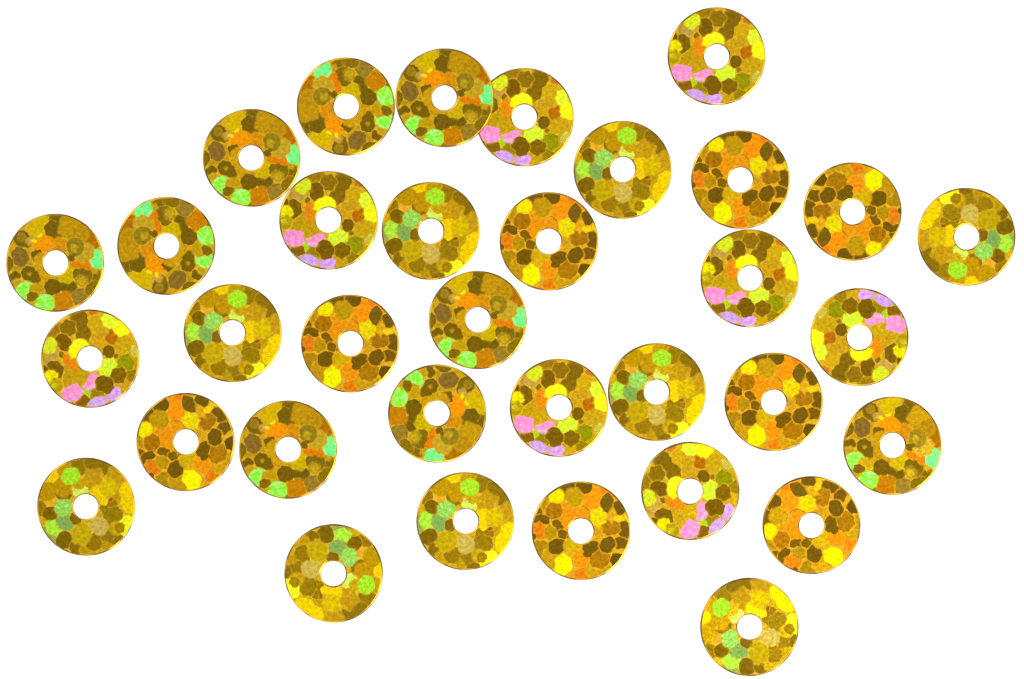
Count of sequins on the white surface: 34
